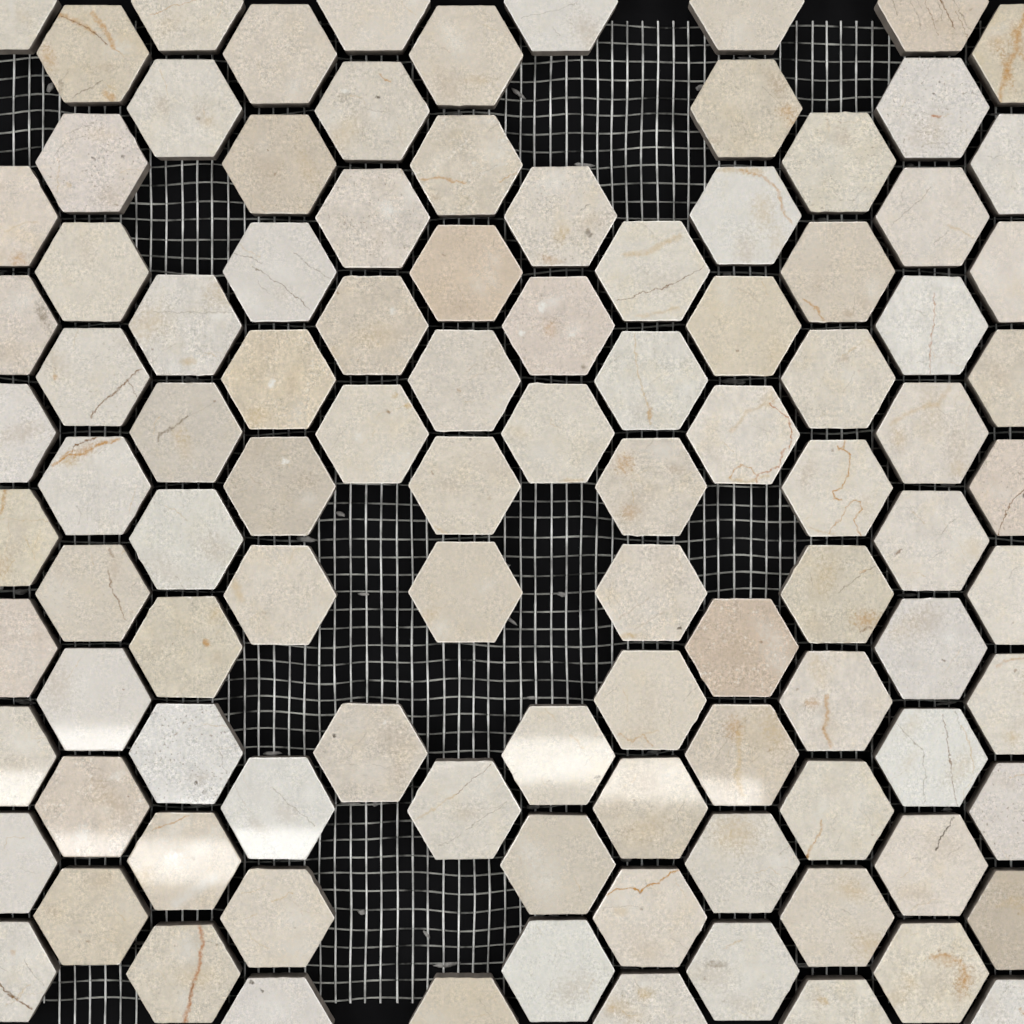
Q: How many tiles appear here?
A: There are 103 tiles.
